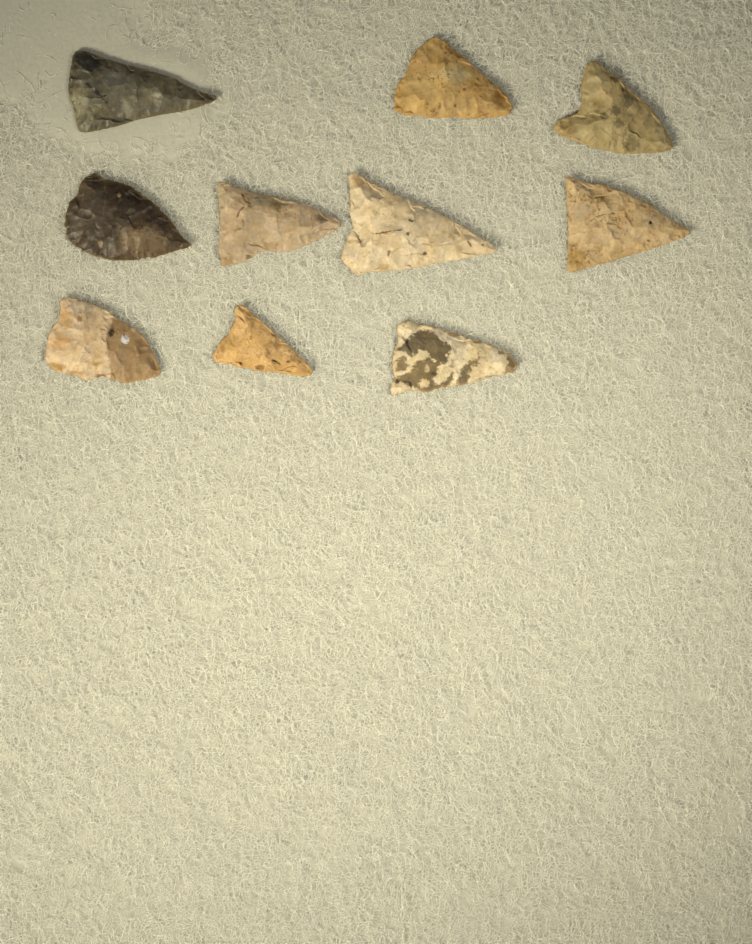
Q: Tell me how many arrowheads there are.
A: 10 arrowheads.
